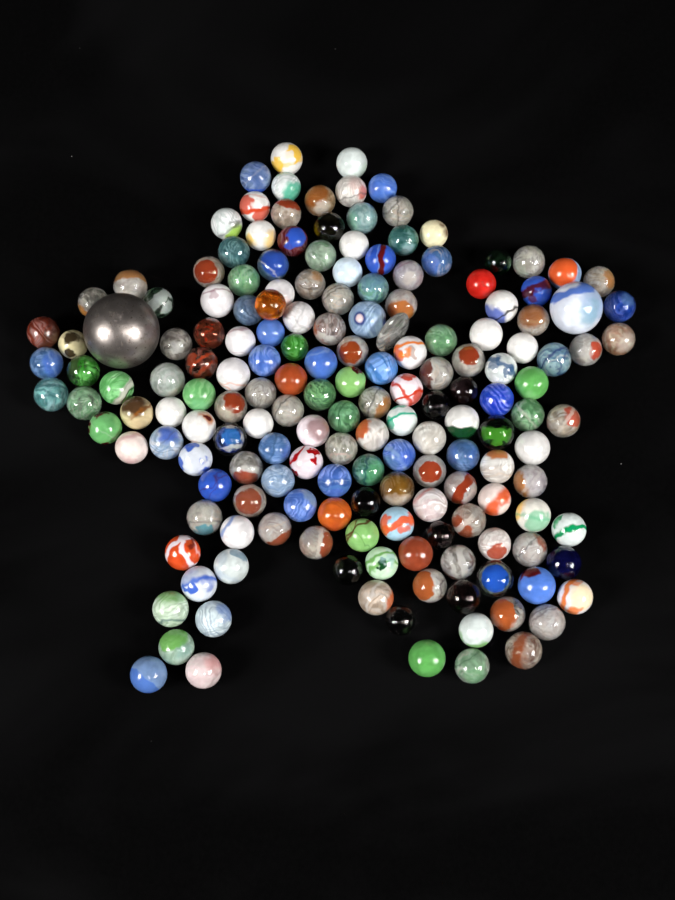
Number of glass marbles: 171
